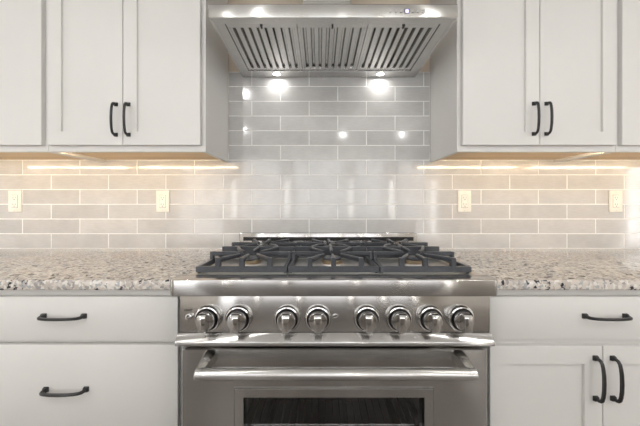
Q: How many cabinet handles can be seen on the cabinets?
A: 9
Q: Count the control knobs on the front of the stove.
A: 8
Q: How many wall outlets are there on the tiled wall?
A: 4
